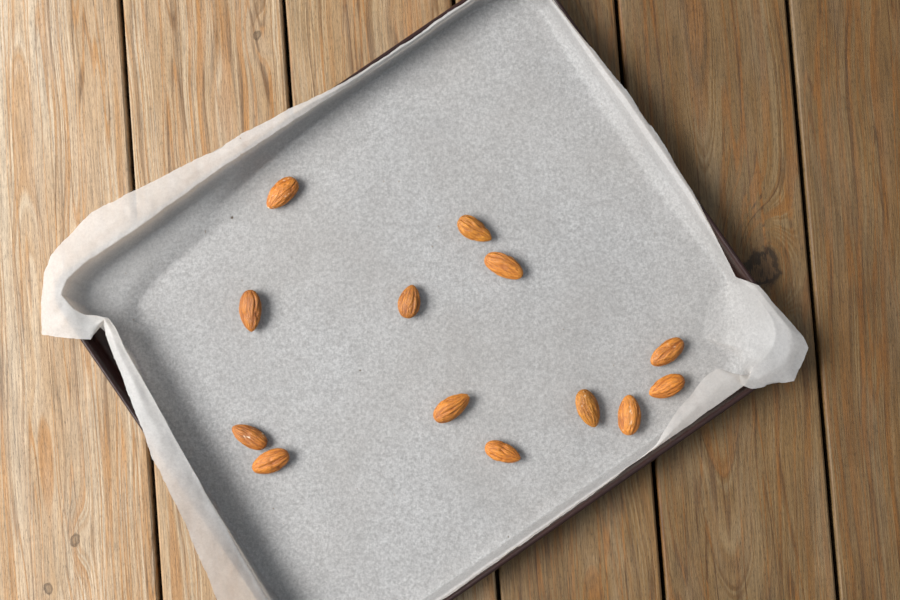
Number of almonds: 13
